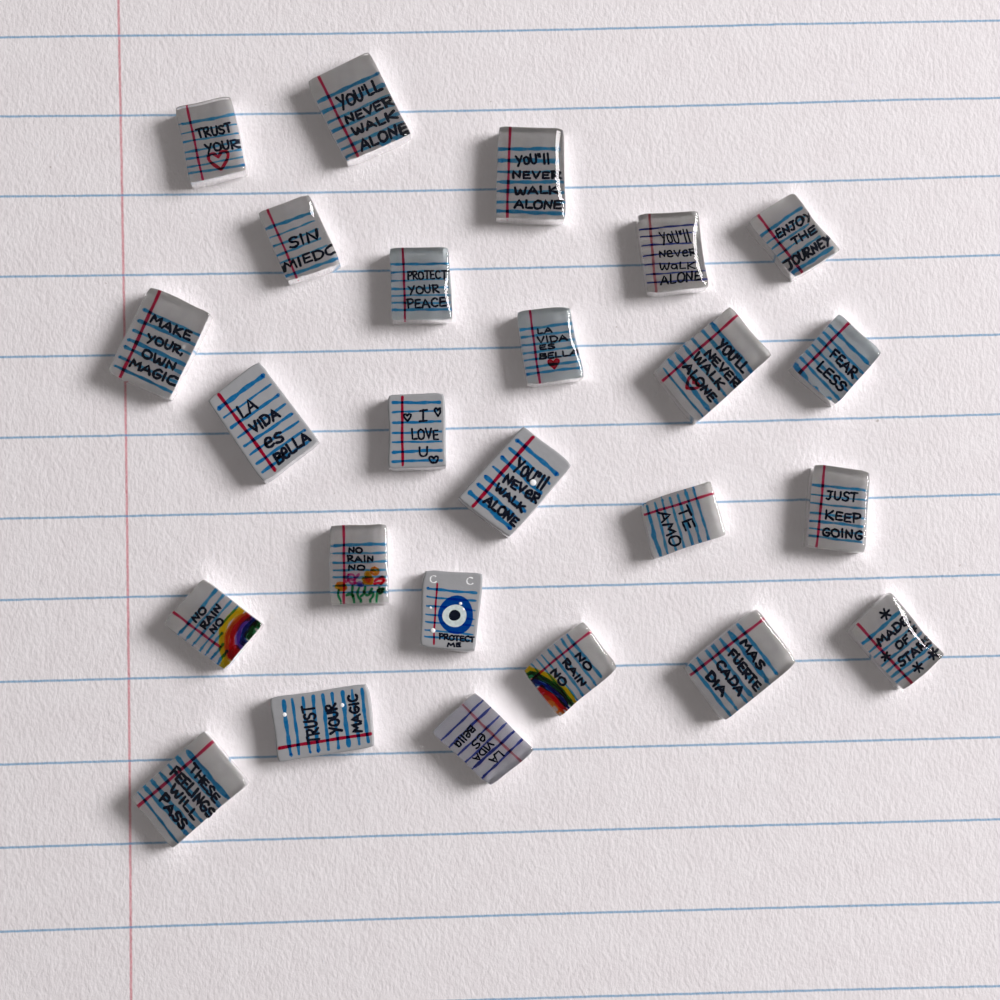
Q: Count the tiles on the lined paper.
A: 25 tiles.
